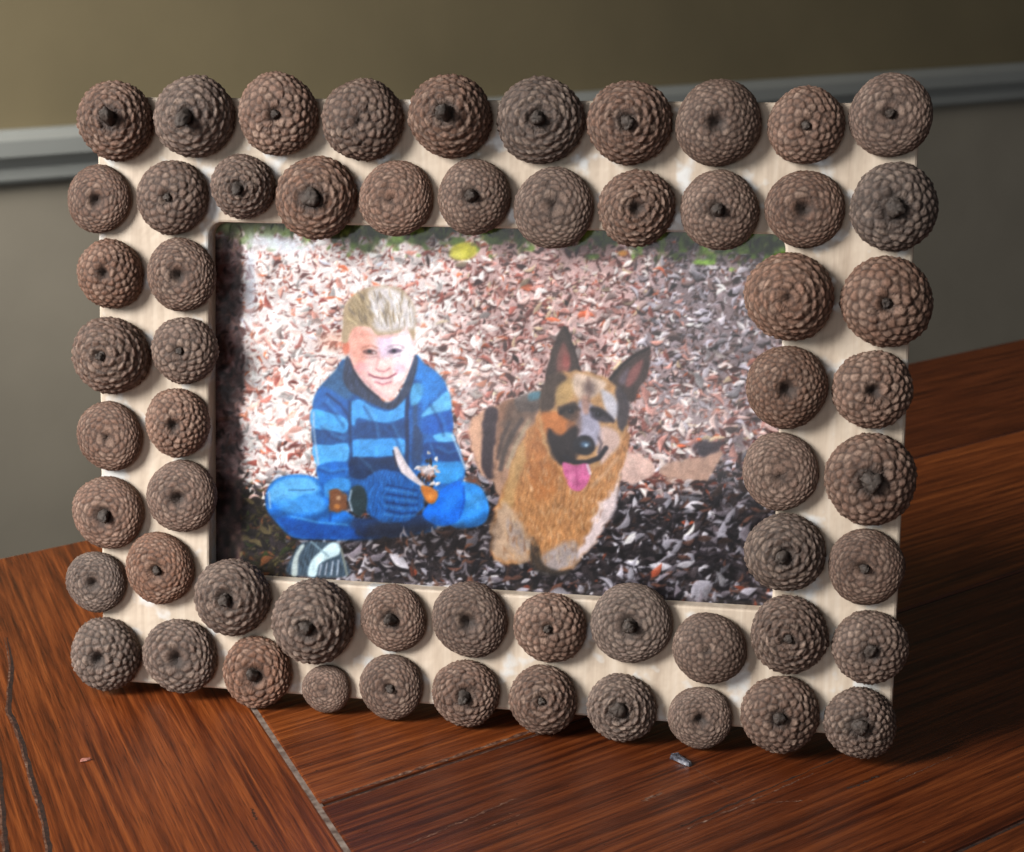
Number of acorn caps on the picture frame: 59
